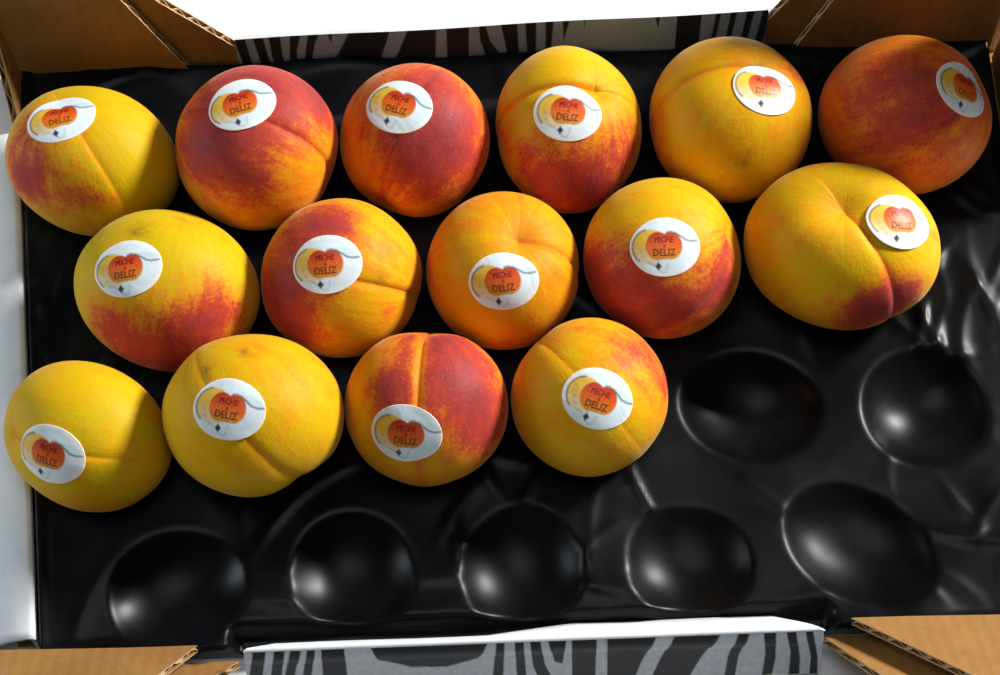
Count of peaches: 15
